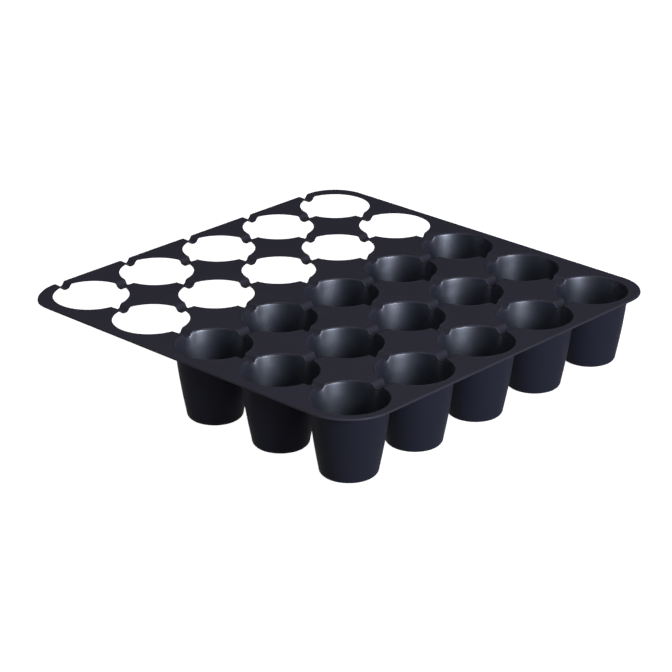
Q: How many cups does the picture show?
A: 15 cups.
